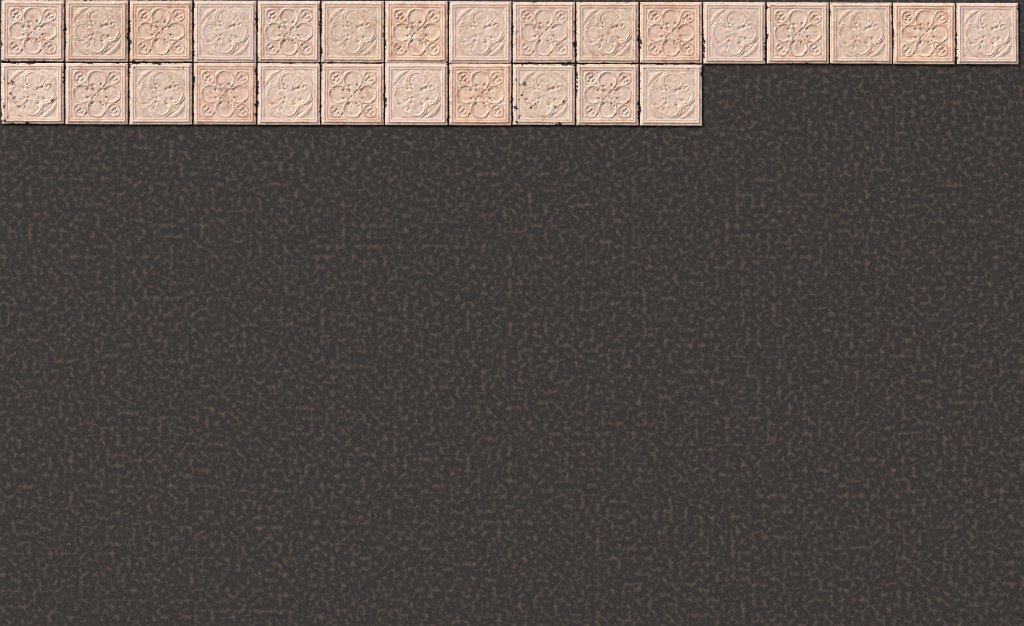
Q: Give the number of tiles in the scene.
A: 27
